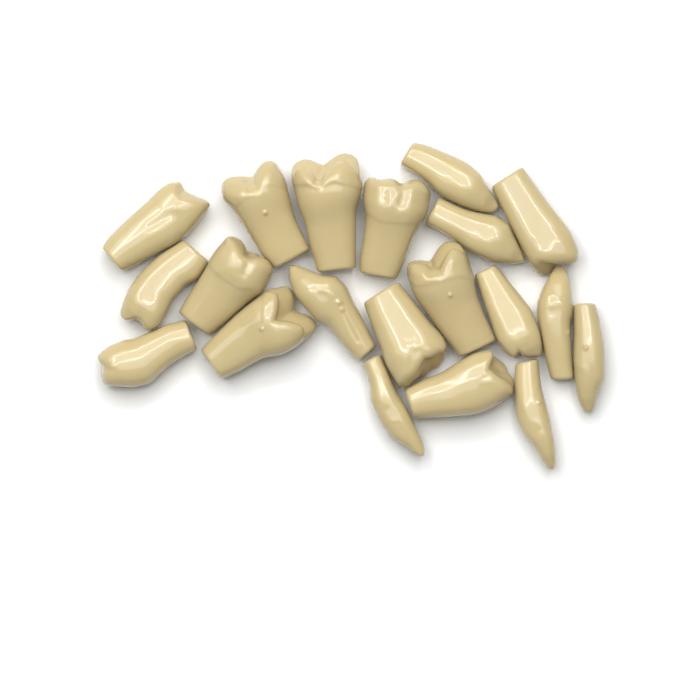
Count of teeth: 20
